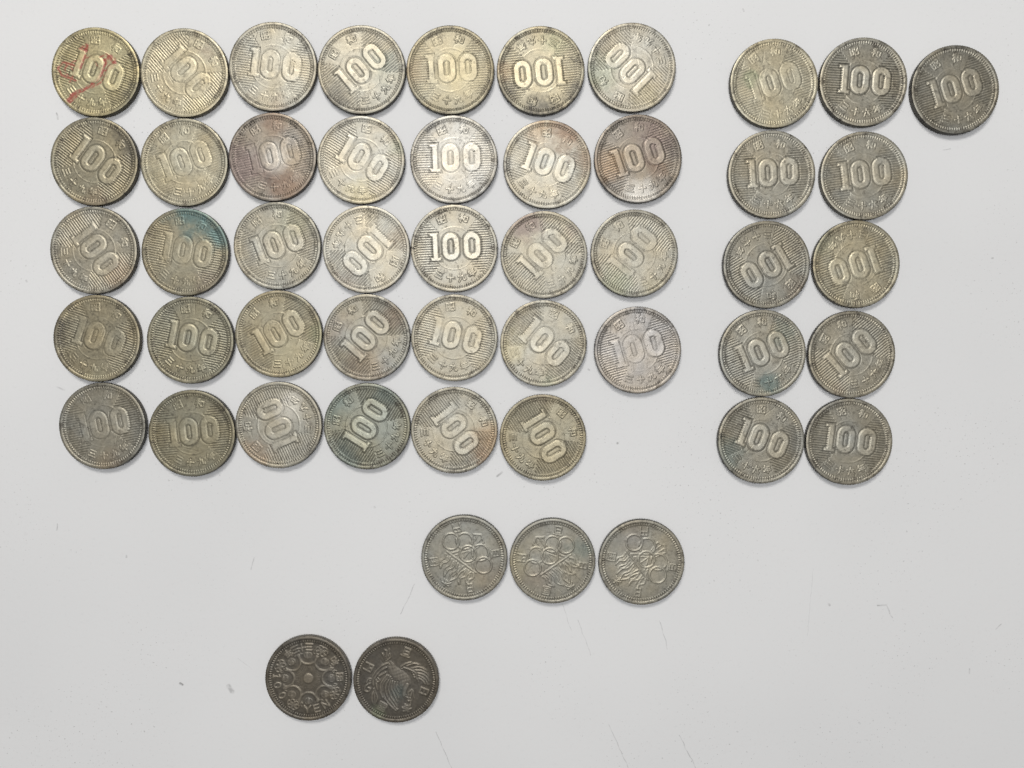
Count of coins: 50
